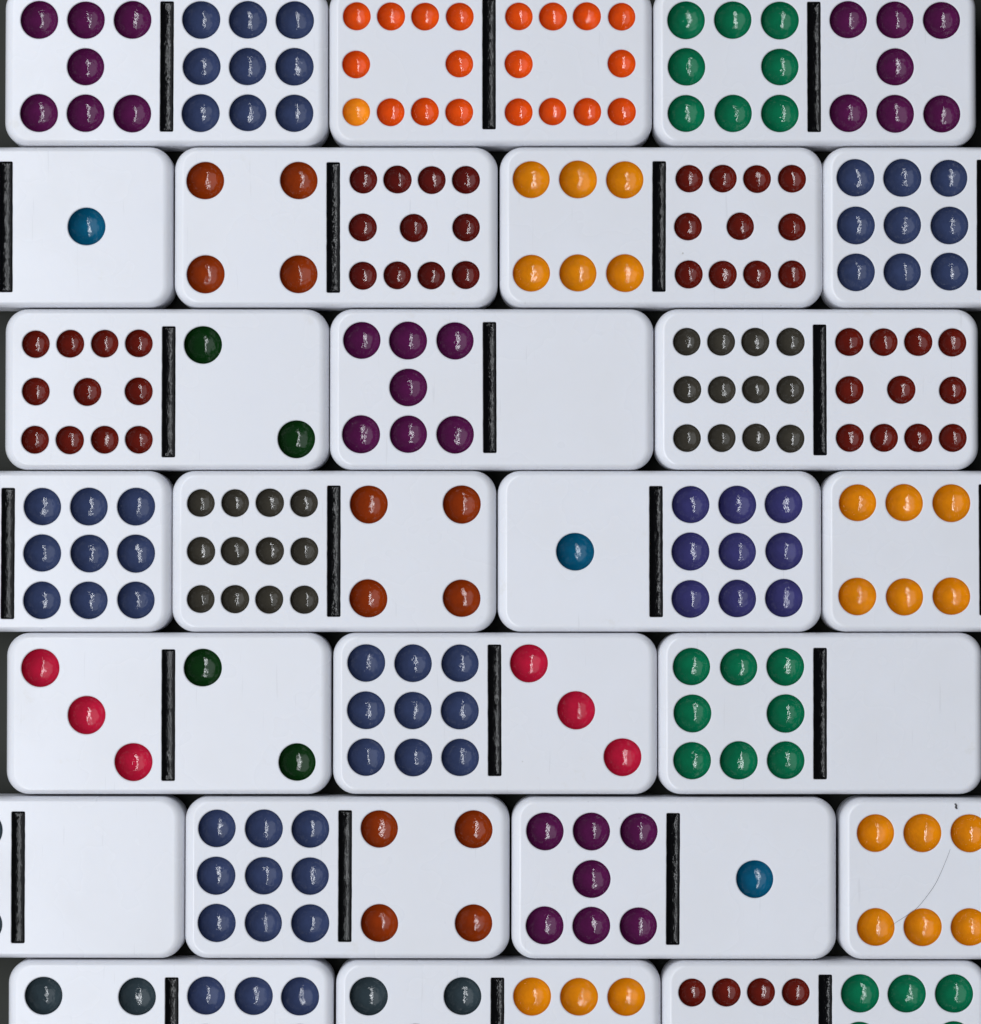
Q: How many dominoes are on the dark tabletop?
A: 24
